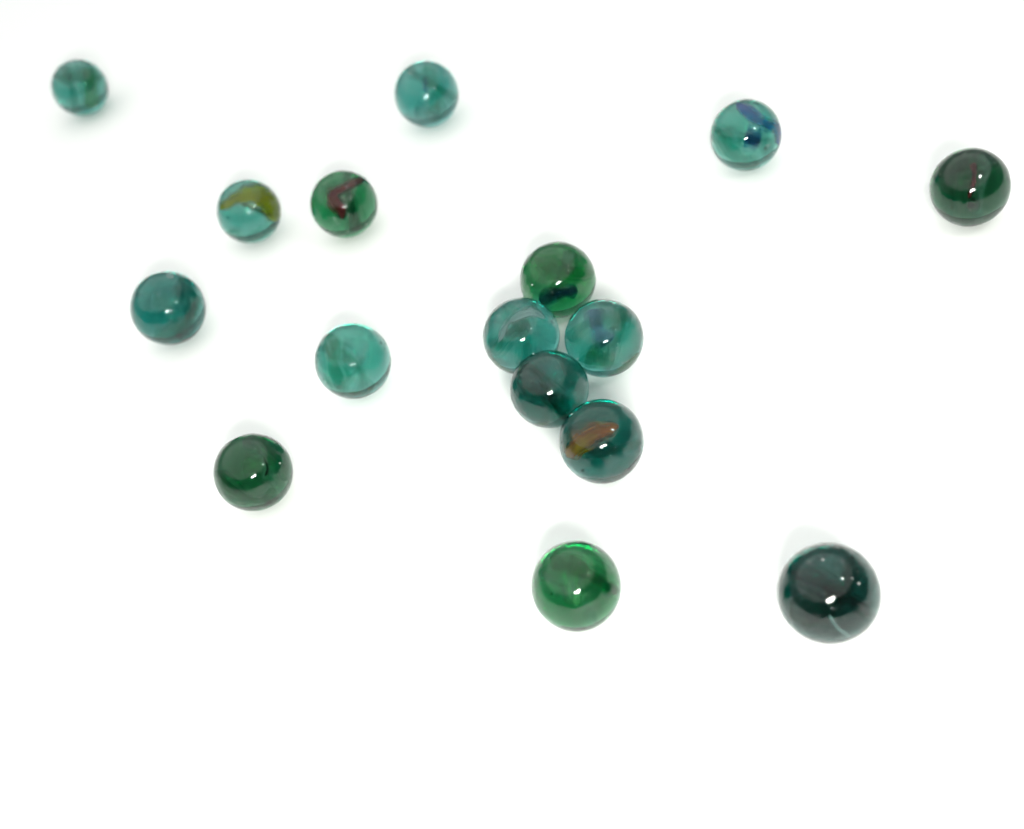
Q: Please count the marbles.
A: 16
